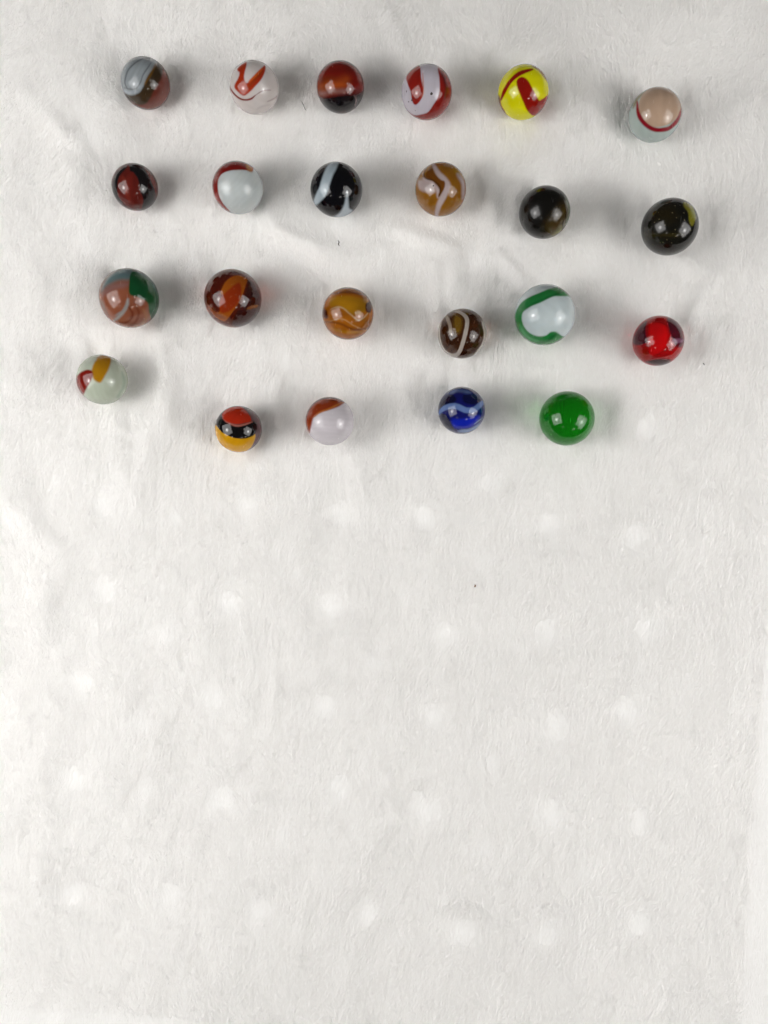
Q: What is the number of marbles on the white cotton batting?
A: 23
